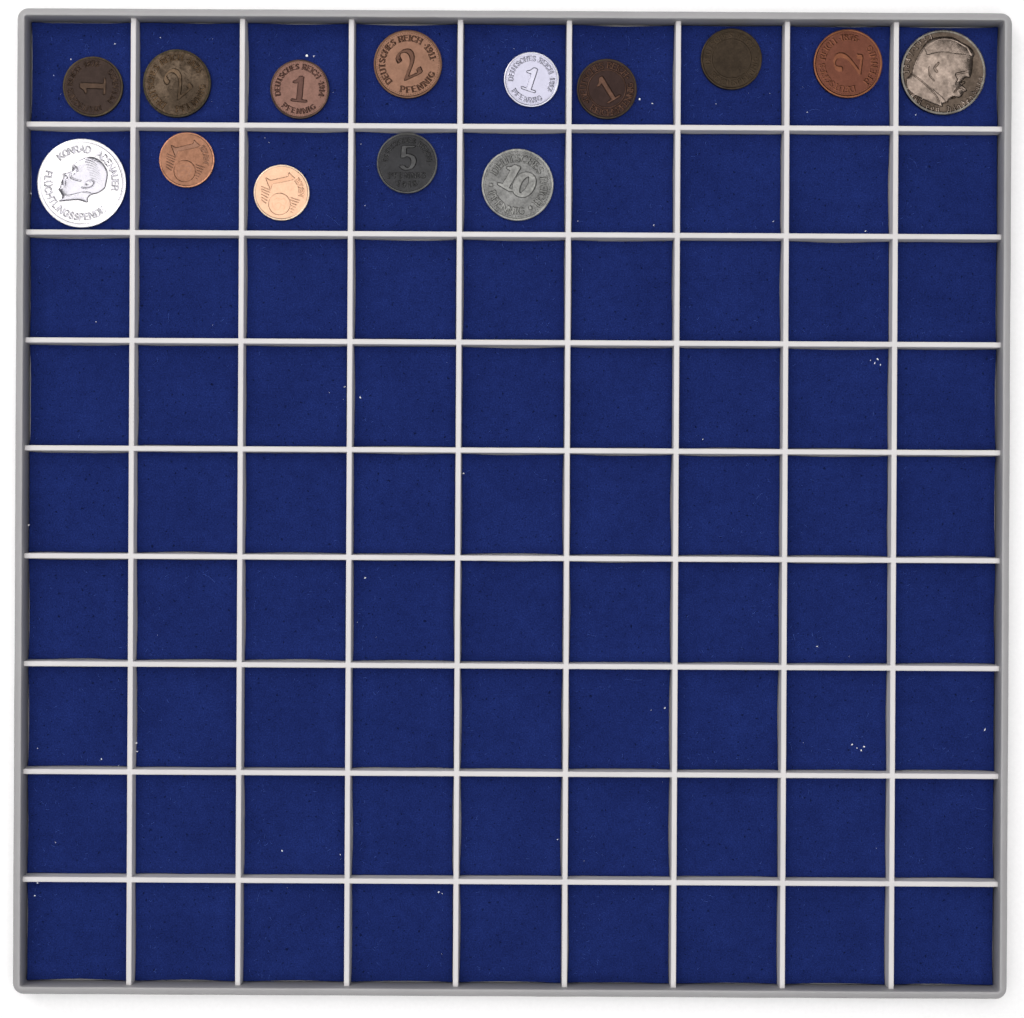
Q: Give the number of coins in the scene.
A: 14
